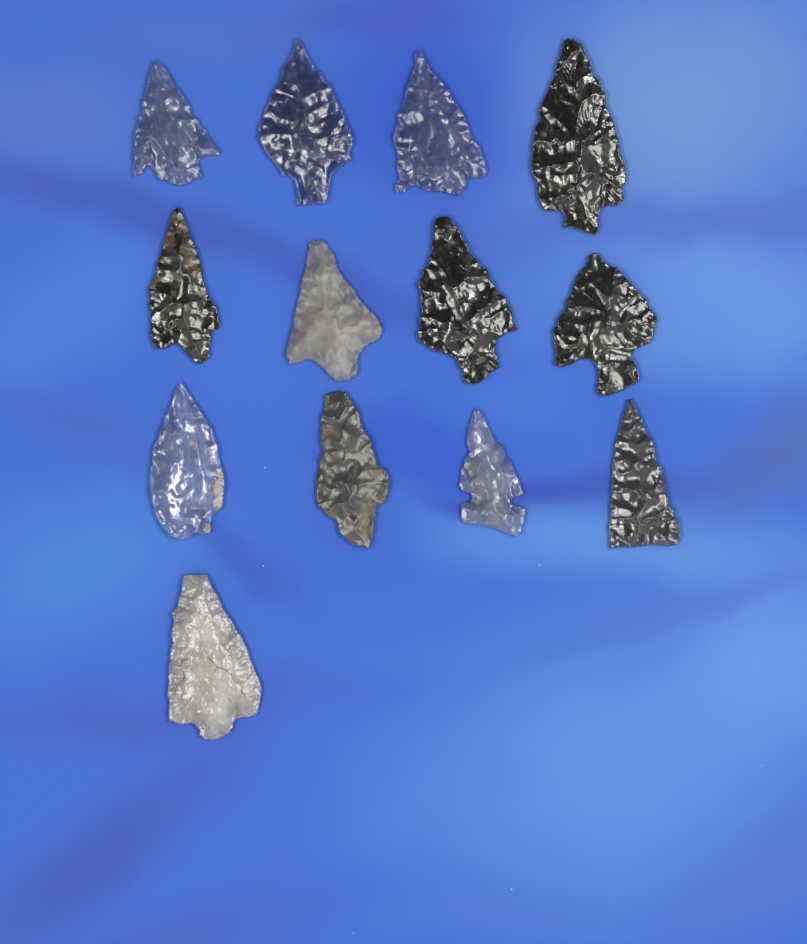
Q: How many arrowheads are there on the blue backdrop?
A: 13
